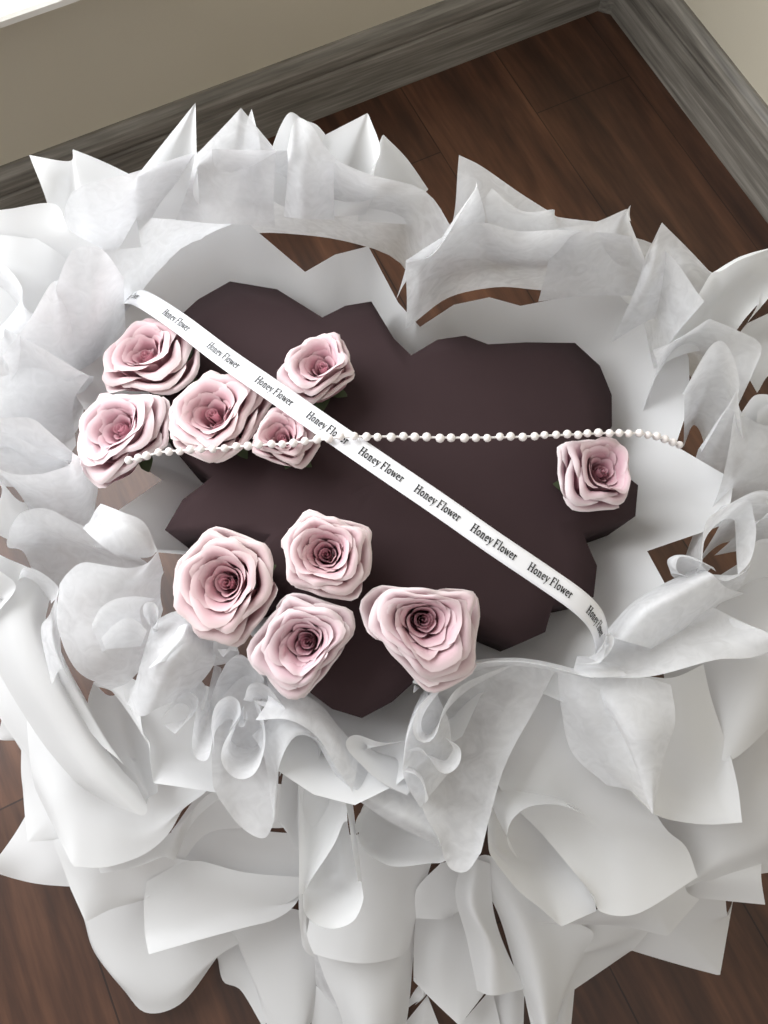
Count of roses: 10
